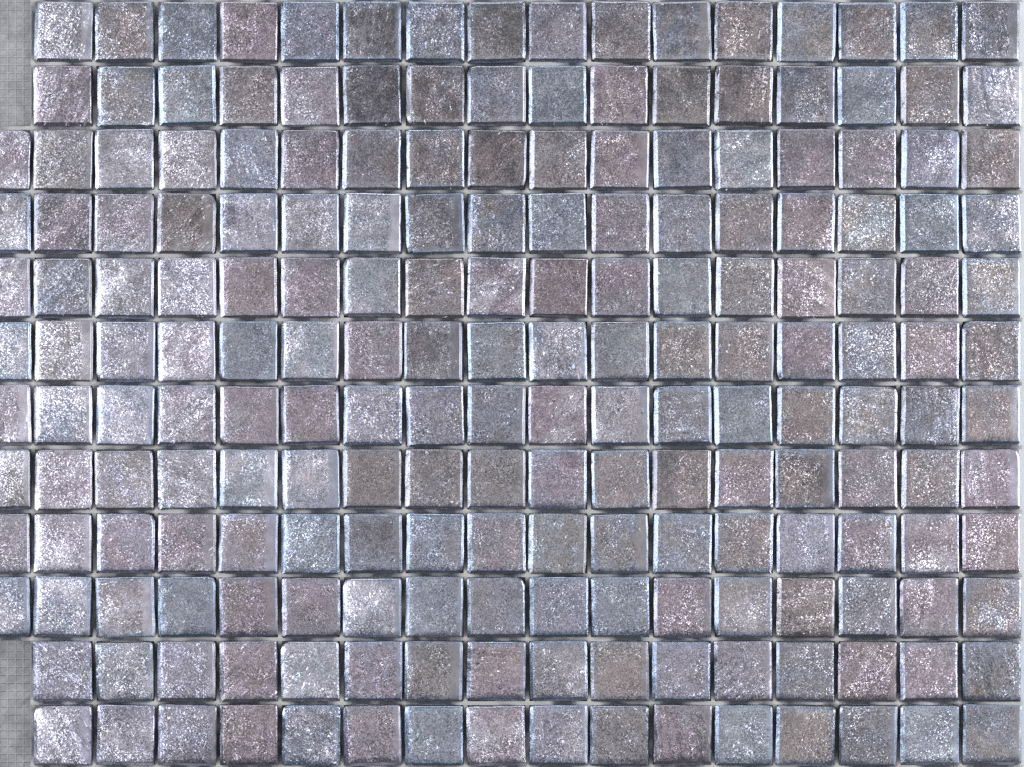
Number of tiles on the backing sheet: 200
